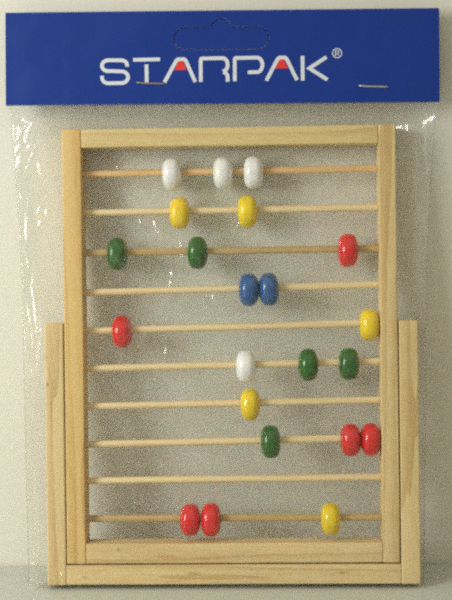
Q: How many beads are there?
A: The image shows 22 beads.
